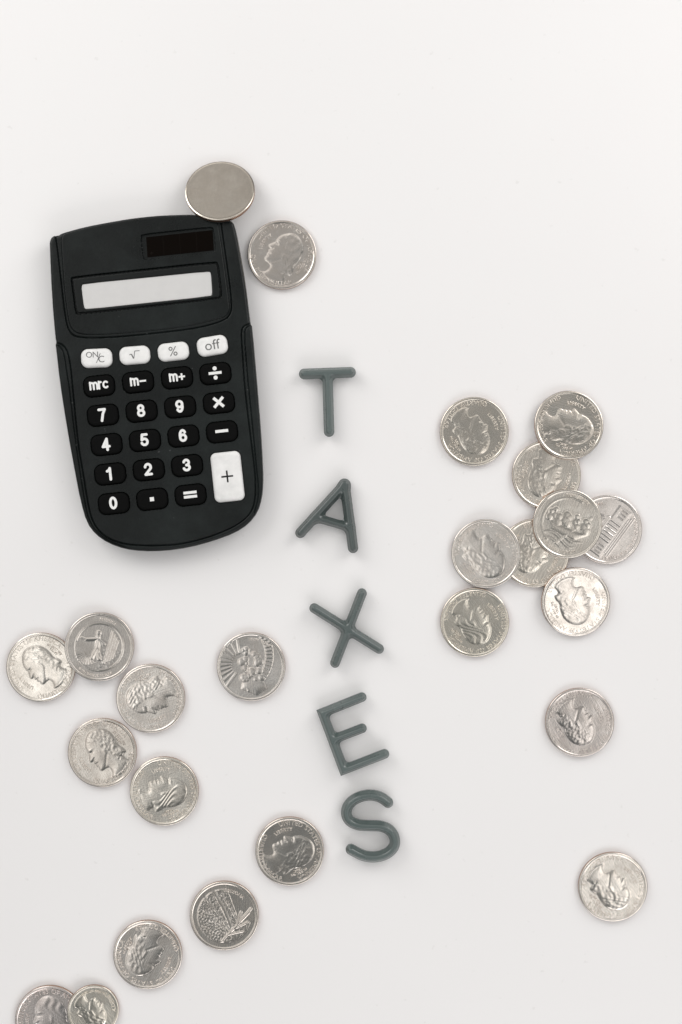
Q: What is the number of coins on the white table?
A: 24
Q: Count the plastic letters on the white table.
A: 5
